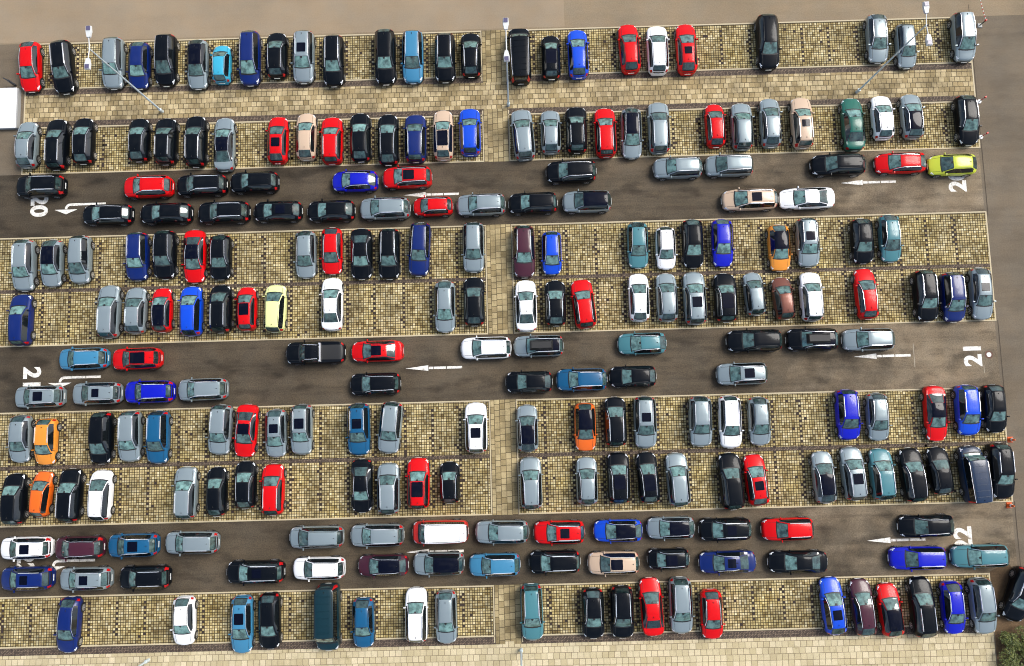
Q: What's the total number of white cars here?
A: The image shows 16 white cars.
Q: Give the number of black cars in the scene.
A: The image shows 74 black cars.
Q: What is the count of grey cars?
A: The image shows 67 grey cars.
